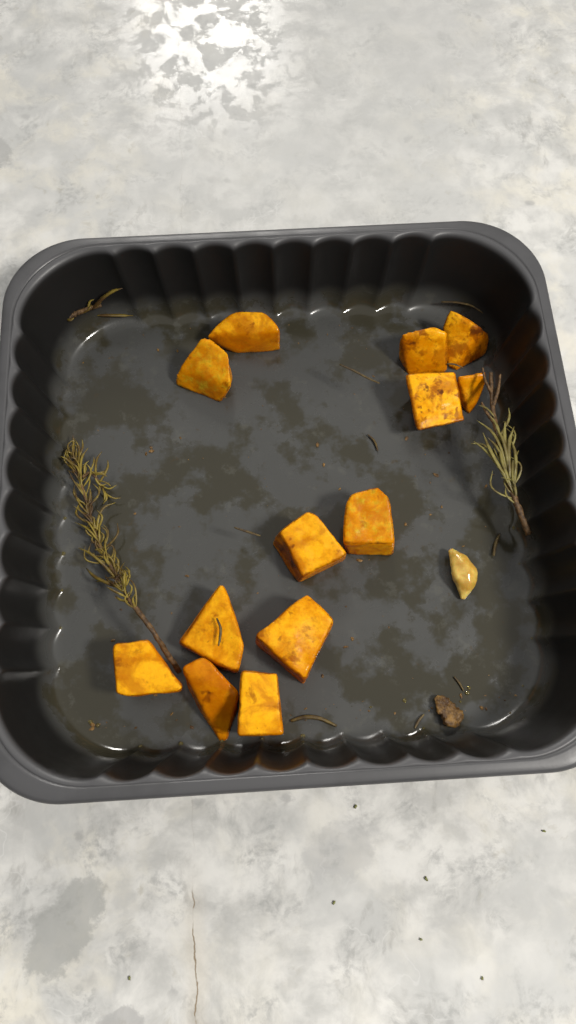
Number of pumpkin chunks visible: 13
